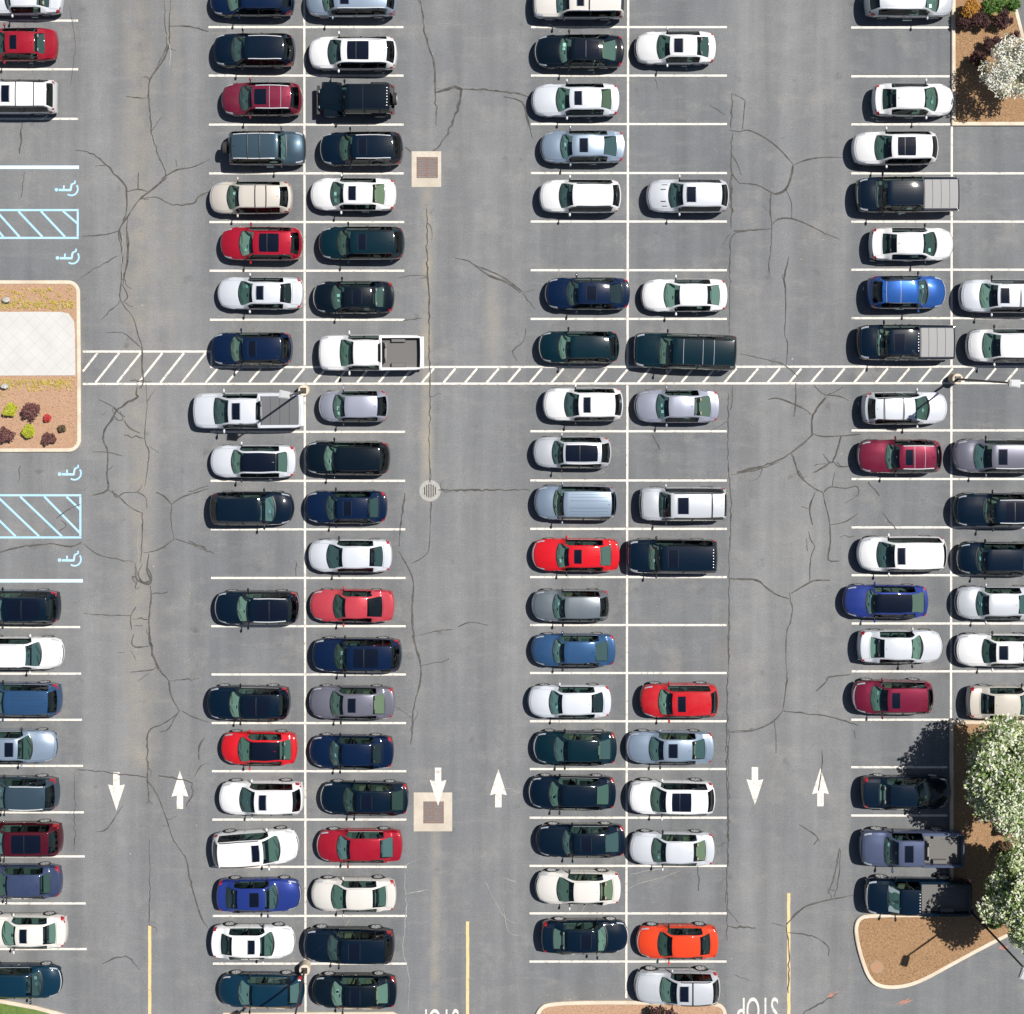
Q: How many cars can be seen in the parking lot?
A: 102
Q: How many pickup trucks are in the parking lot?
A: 6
